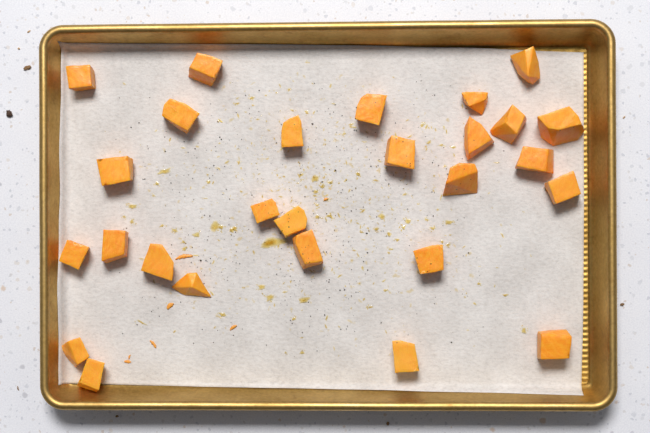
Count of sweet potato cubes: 27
